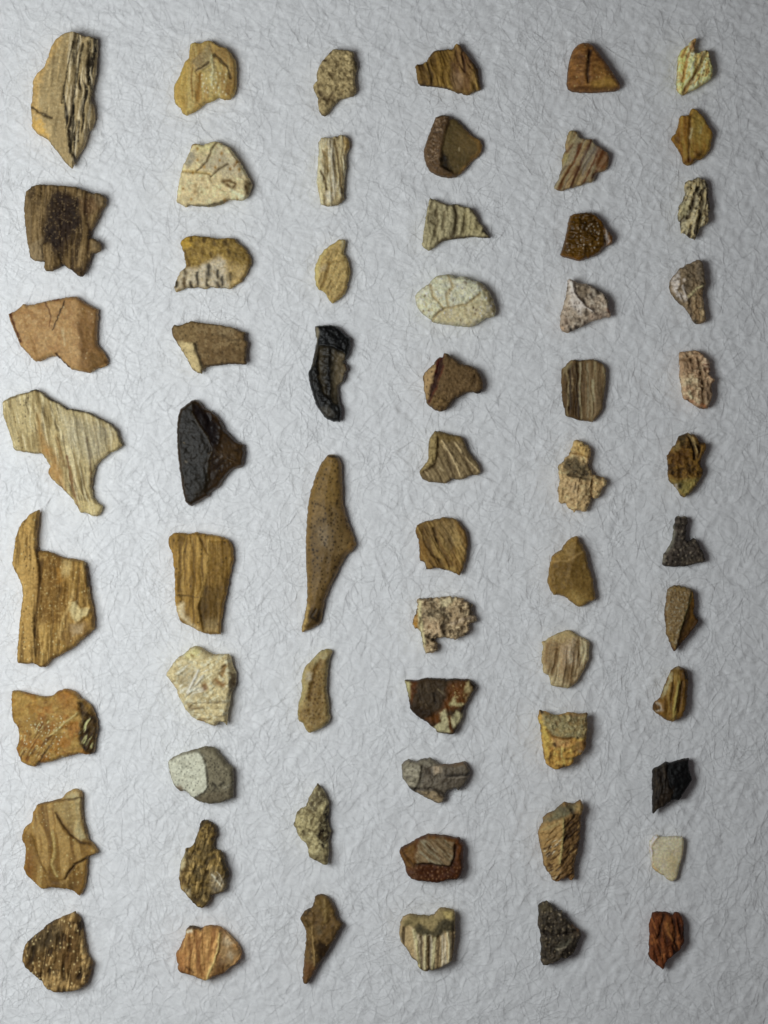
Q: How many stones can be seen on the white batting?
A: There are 61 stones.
